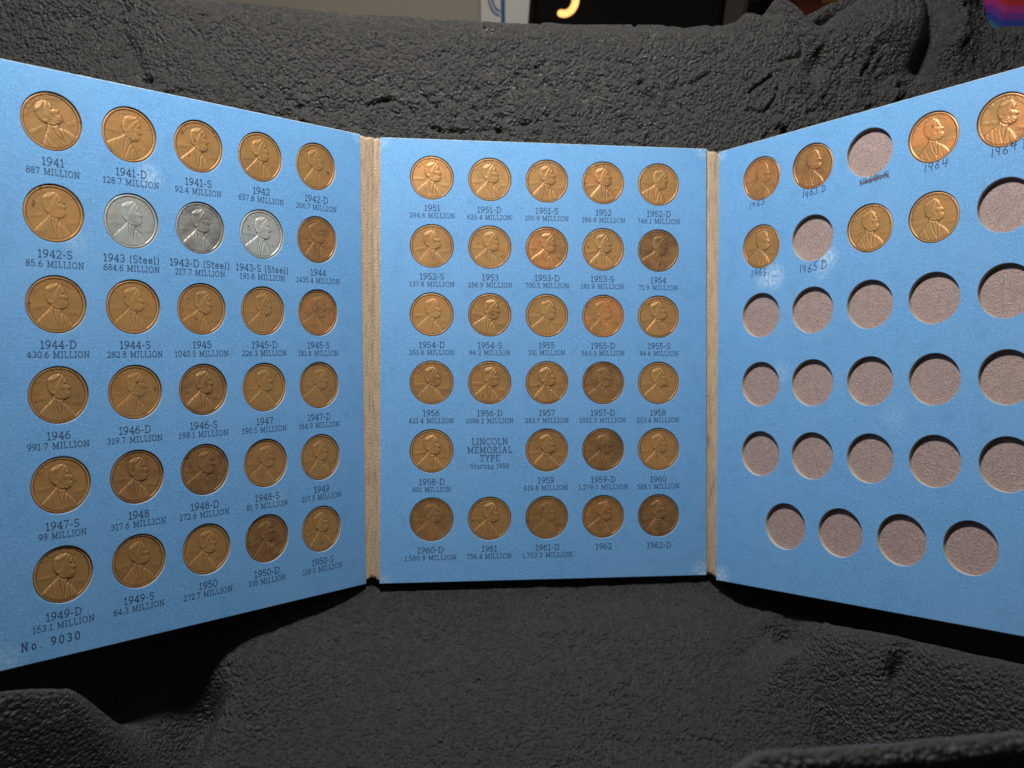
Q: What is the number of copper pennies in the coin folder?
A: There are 63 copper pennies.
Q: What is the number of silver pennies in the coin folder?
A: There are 3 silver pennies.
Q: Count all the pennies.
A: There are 66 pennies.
